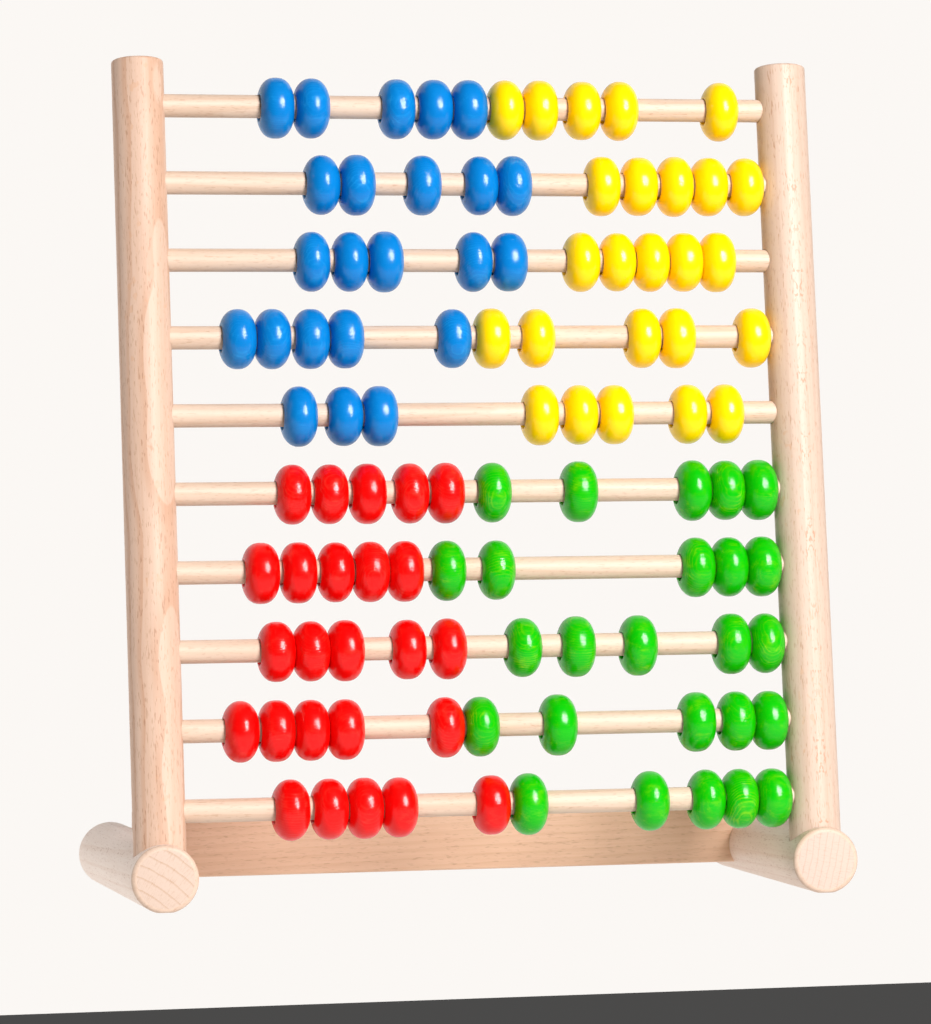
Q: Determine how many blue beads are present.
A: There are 23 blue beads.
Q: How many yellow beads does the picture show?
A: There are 25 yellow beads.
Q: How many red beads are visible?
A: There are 25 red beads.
